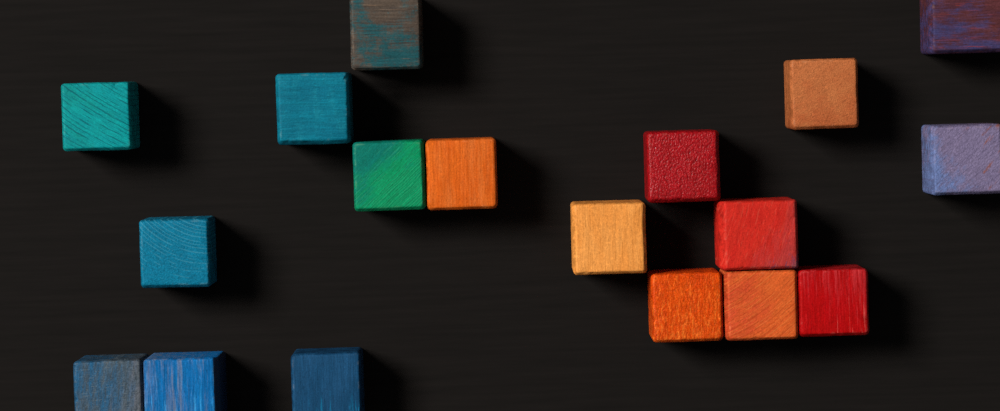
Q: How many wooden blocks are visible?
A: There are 18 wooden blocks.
